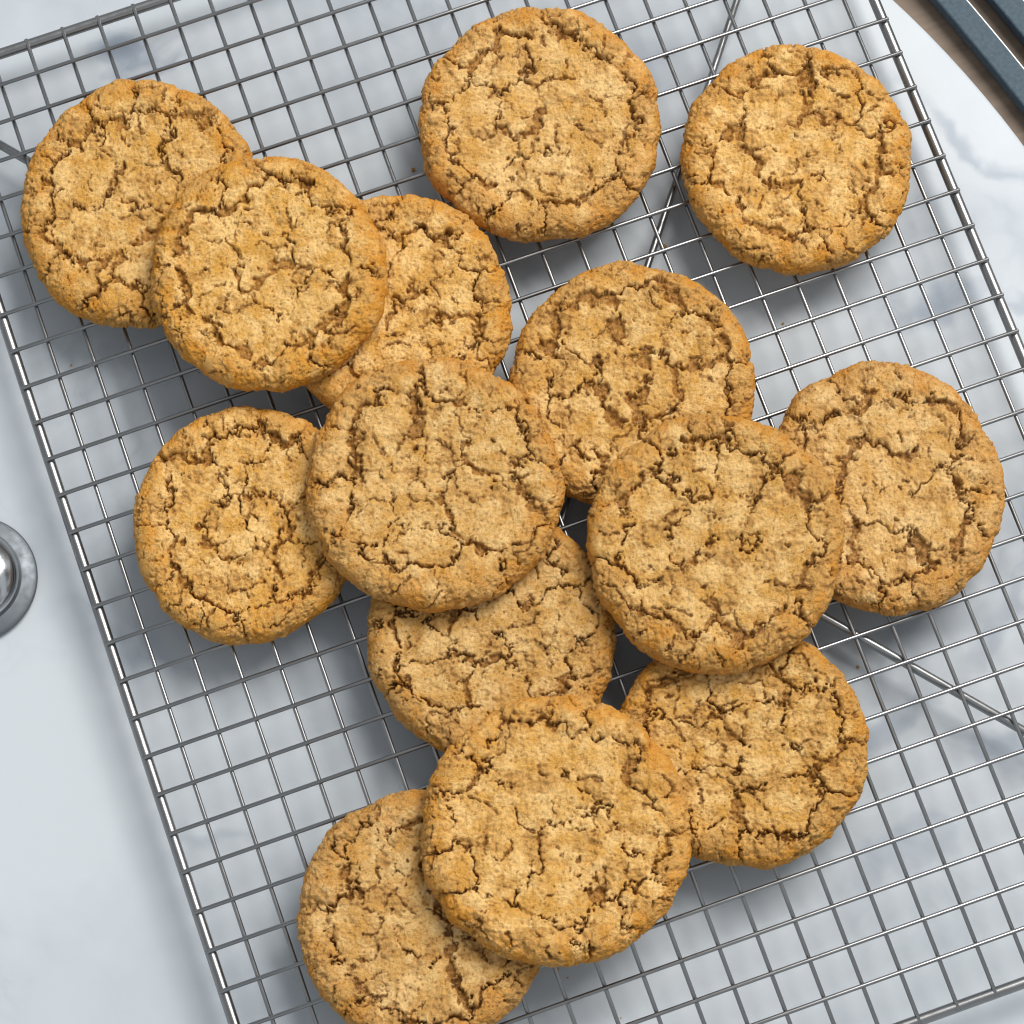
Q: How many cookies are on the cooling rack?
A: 14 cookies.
